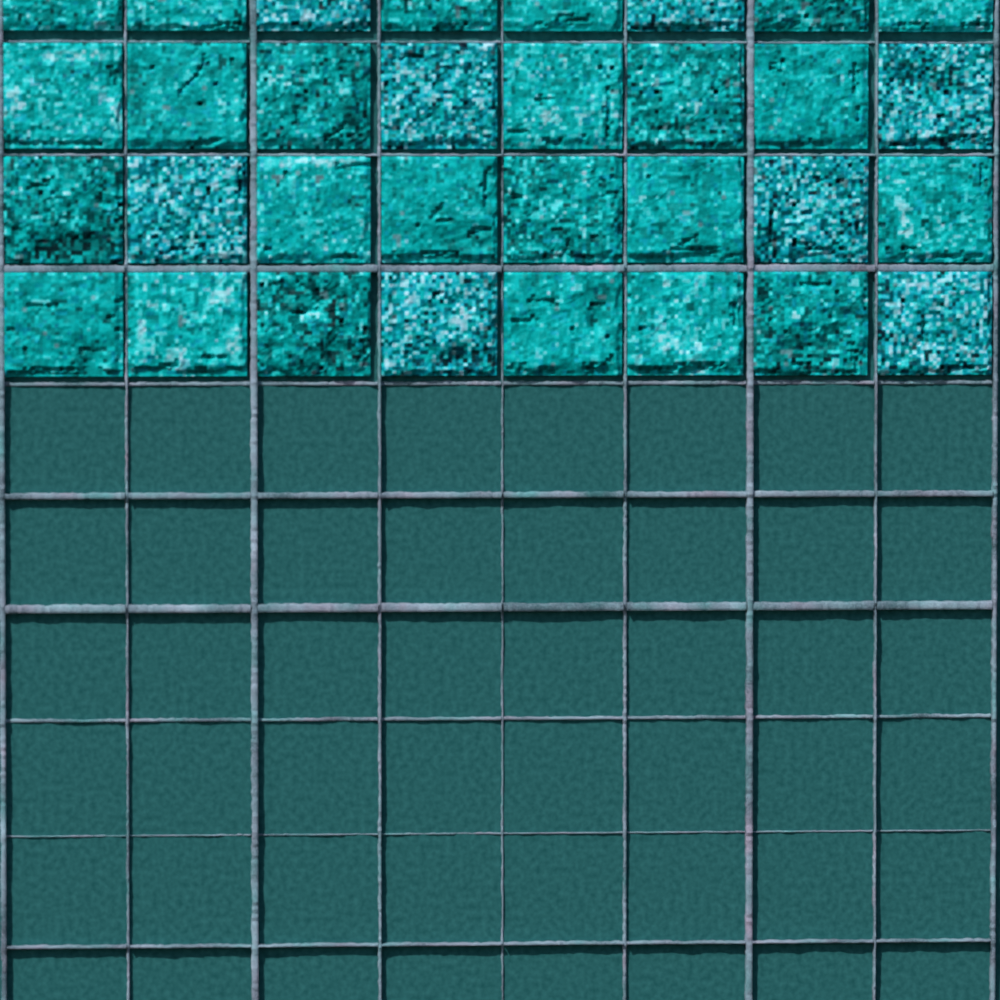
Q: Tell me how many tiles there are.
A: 32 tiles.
